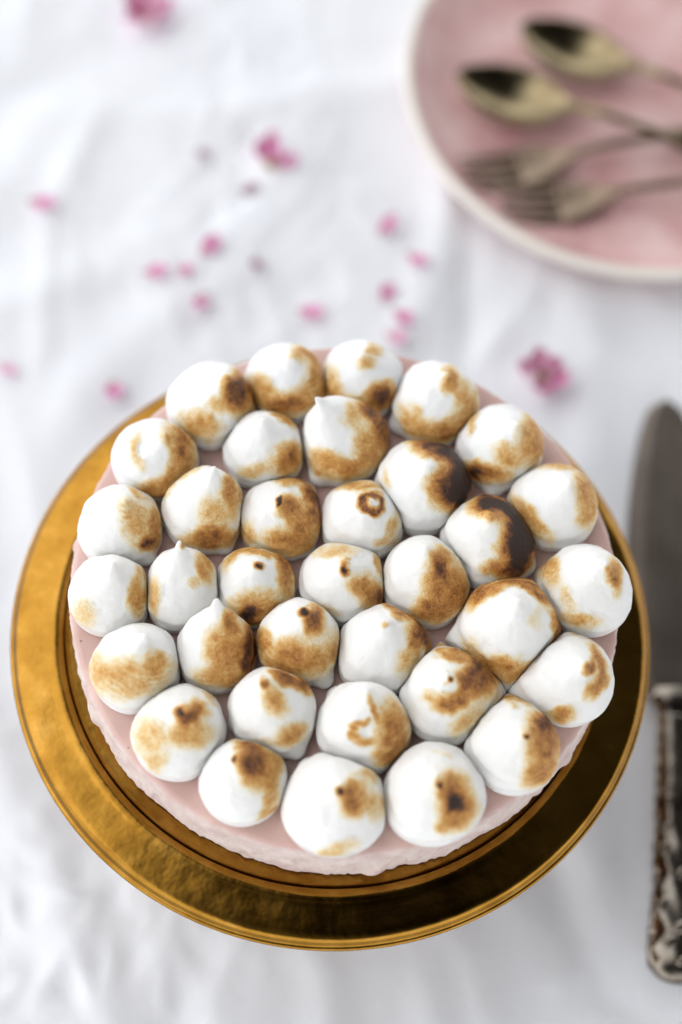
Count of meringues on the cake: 35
